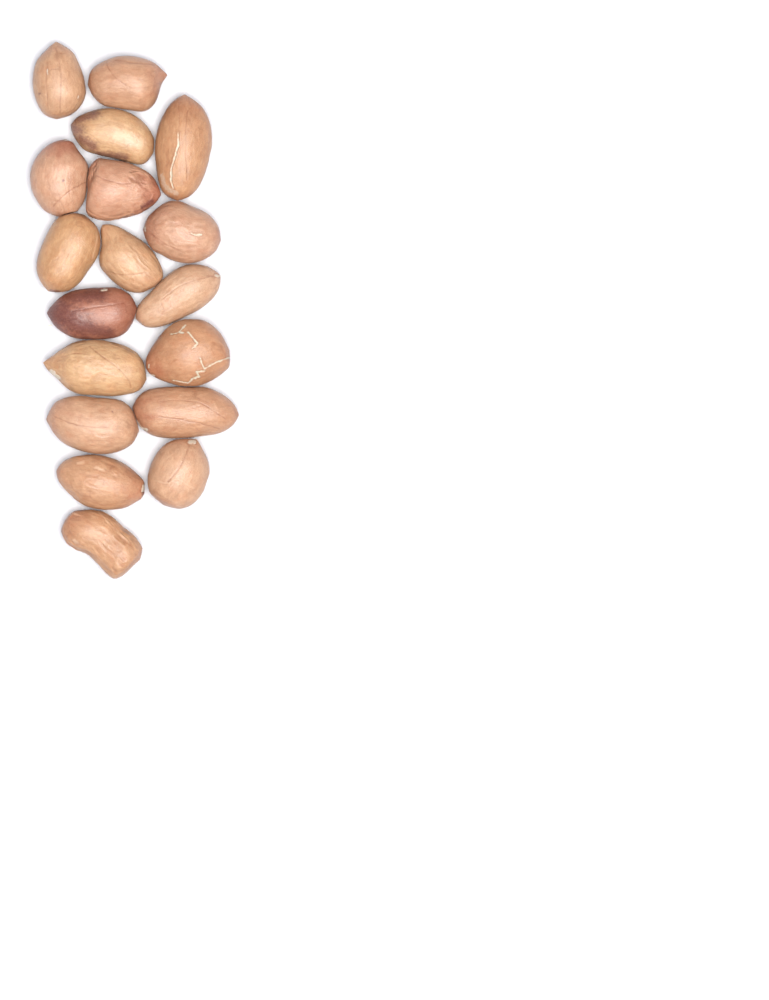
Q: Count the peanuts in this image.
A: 18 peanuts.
